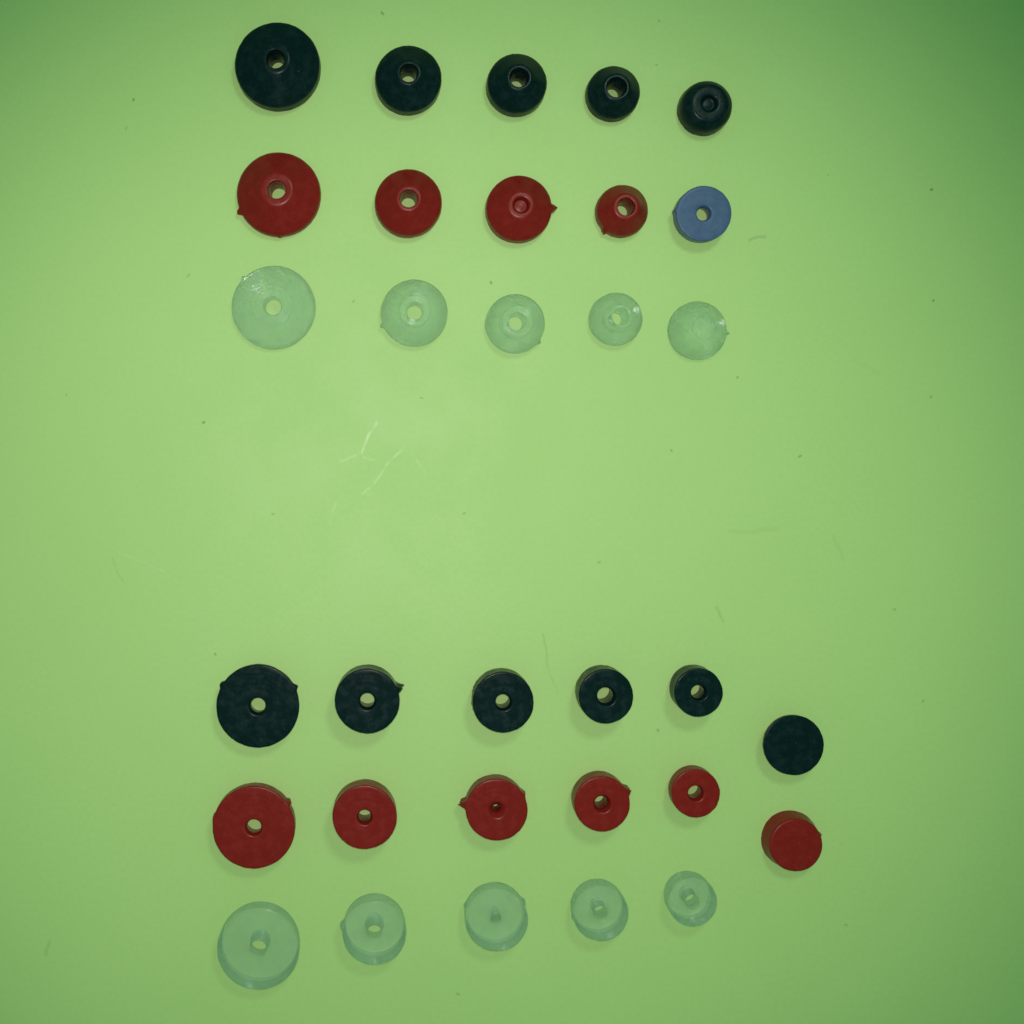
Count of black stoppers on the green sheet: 11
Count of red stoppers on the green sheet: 10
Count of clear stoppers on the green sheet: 10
